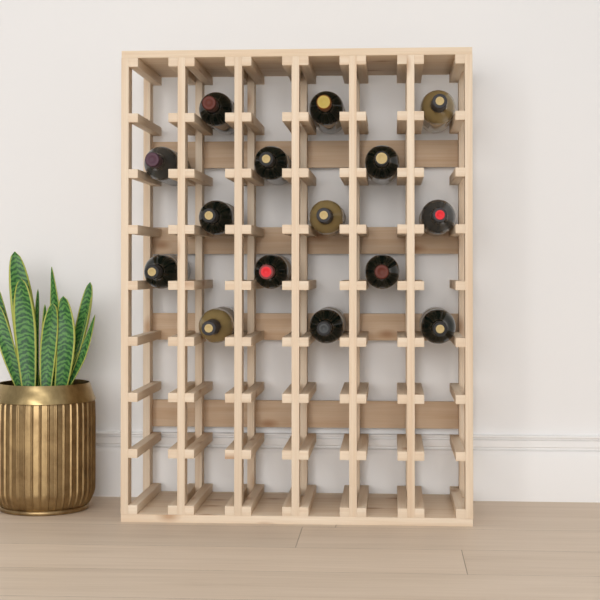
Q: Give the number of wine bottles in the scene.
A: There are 15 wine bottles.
